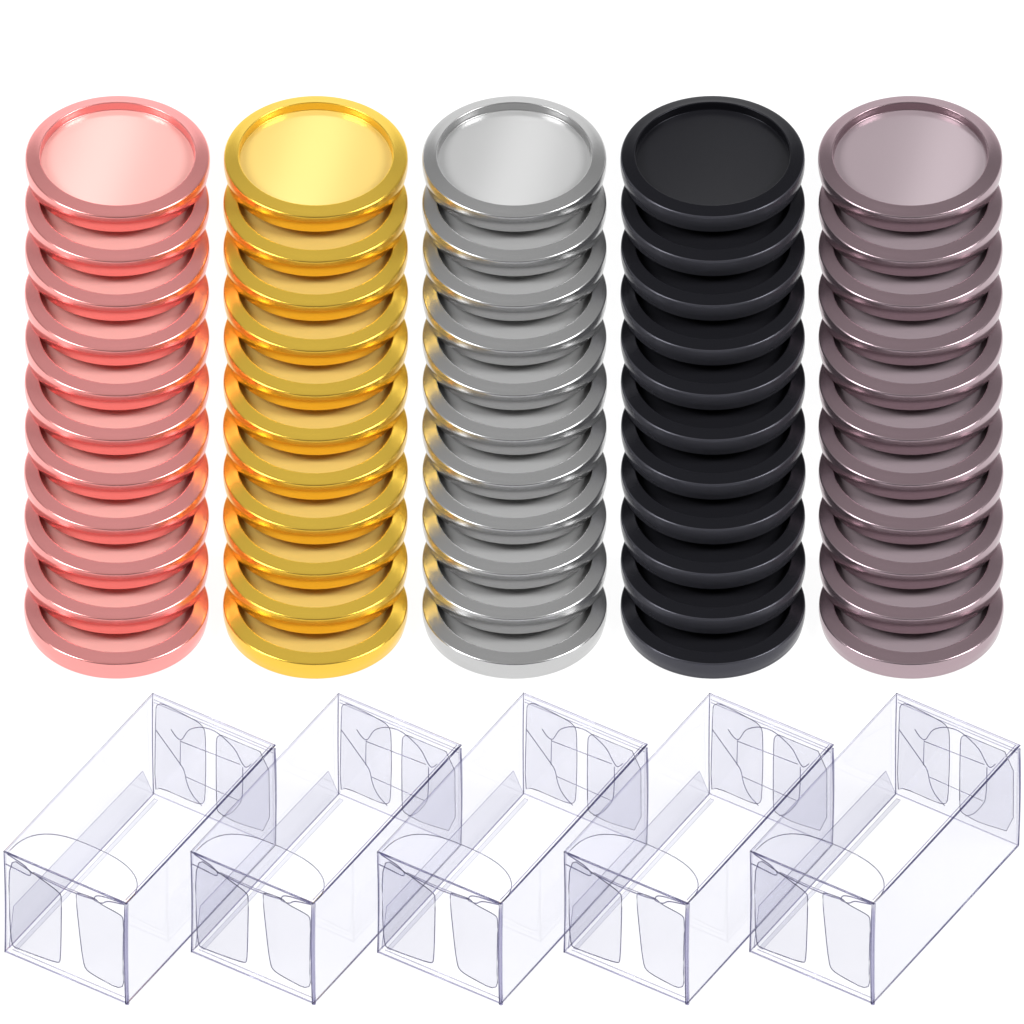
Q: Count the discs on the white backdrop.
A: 55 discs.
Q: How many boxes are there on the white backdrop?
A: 5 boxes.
